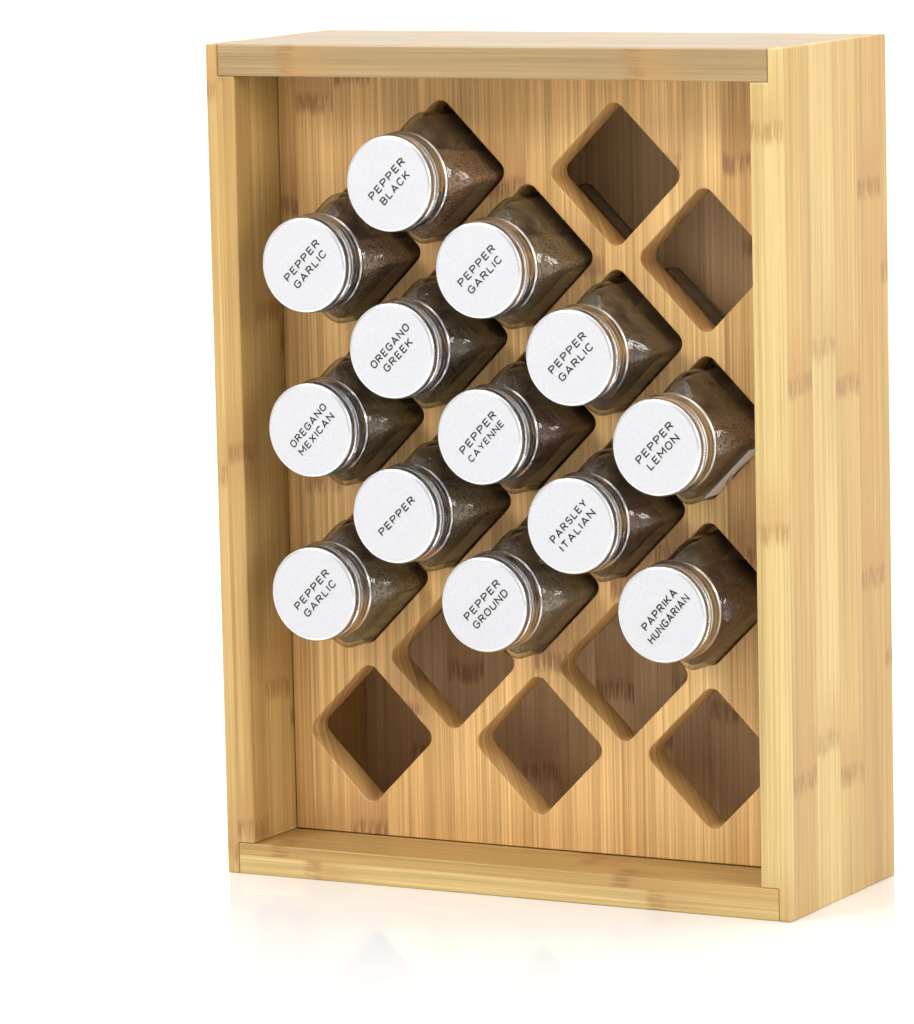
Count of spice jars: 13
